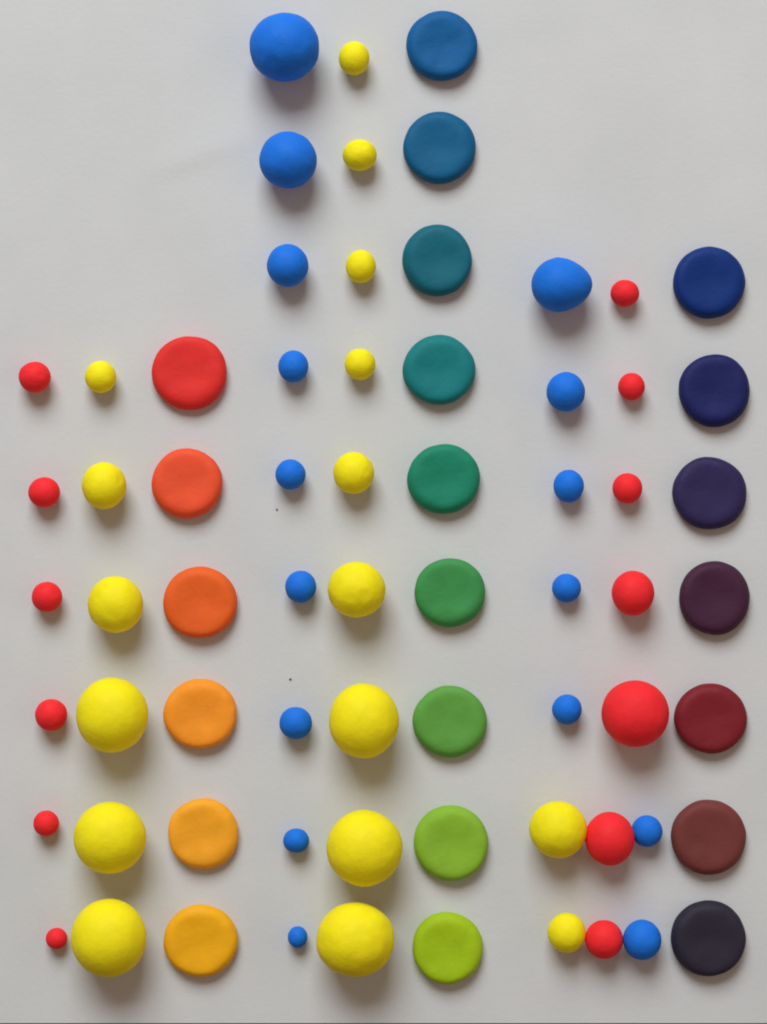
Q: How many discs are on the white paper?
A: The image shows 22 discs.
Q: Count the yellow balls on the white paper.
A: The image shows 17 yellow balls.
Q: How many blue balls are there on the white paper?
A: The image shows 16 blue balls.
